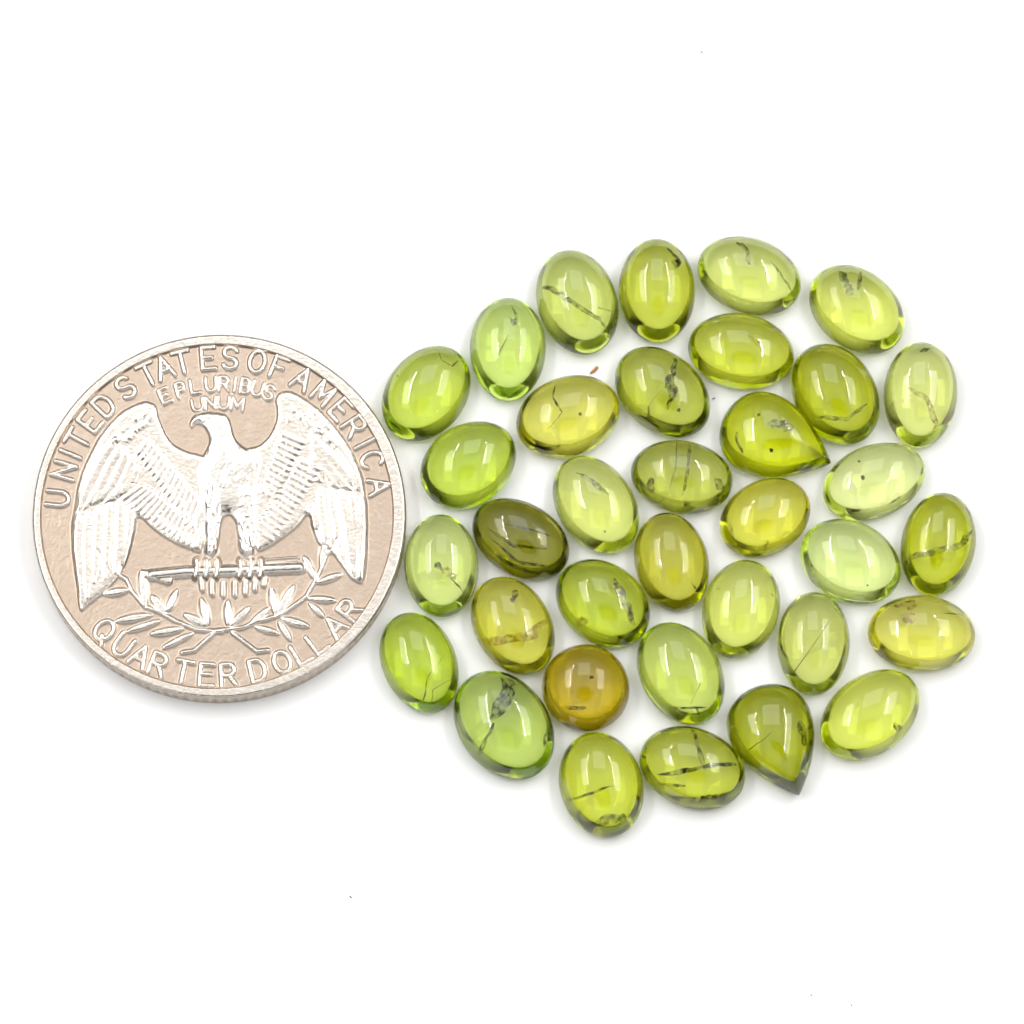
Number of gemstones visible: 35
